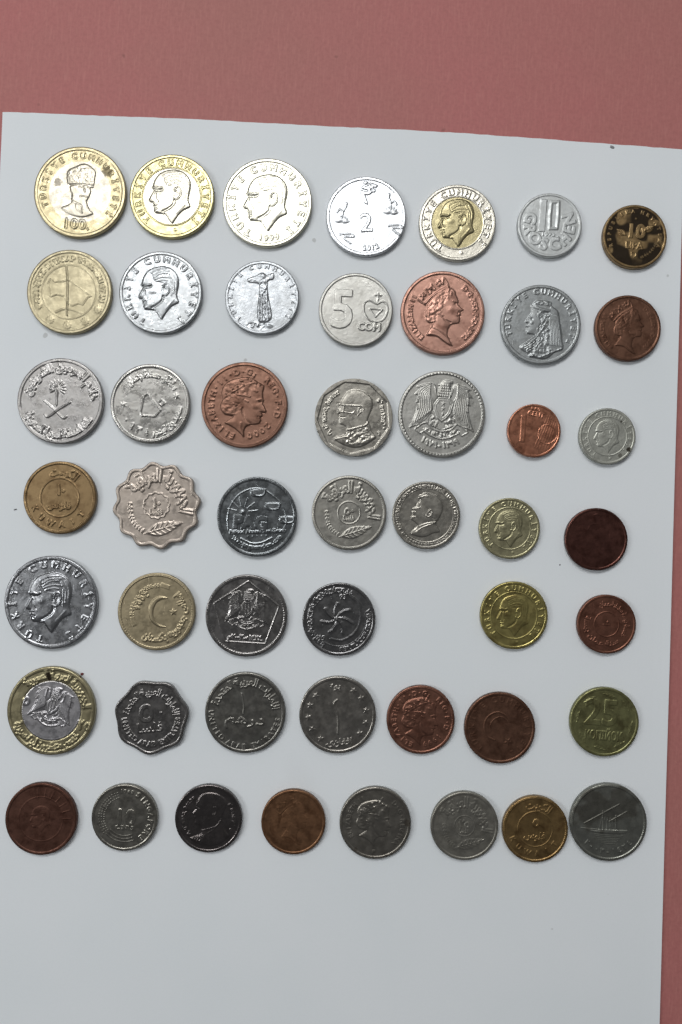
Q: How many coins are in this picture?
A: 49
